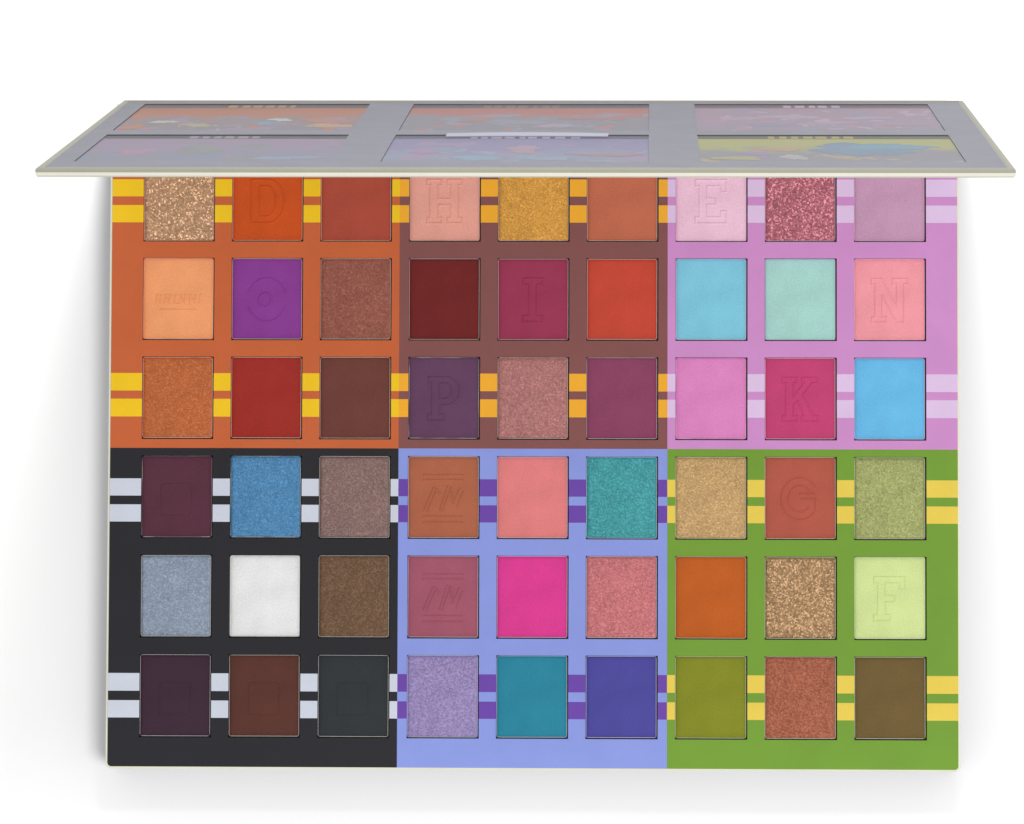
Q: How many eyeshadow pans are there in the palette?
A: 54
